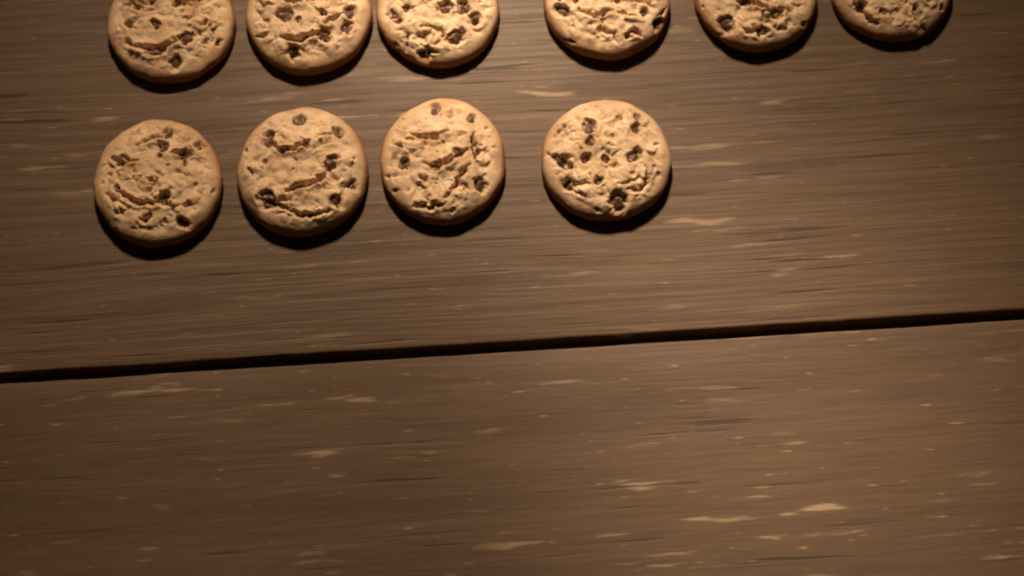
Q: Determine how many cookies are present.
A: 10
